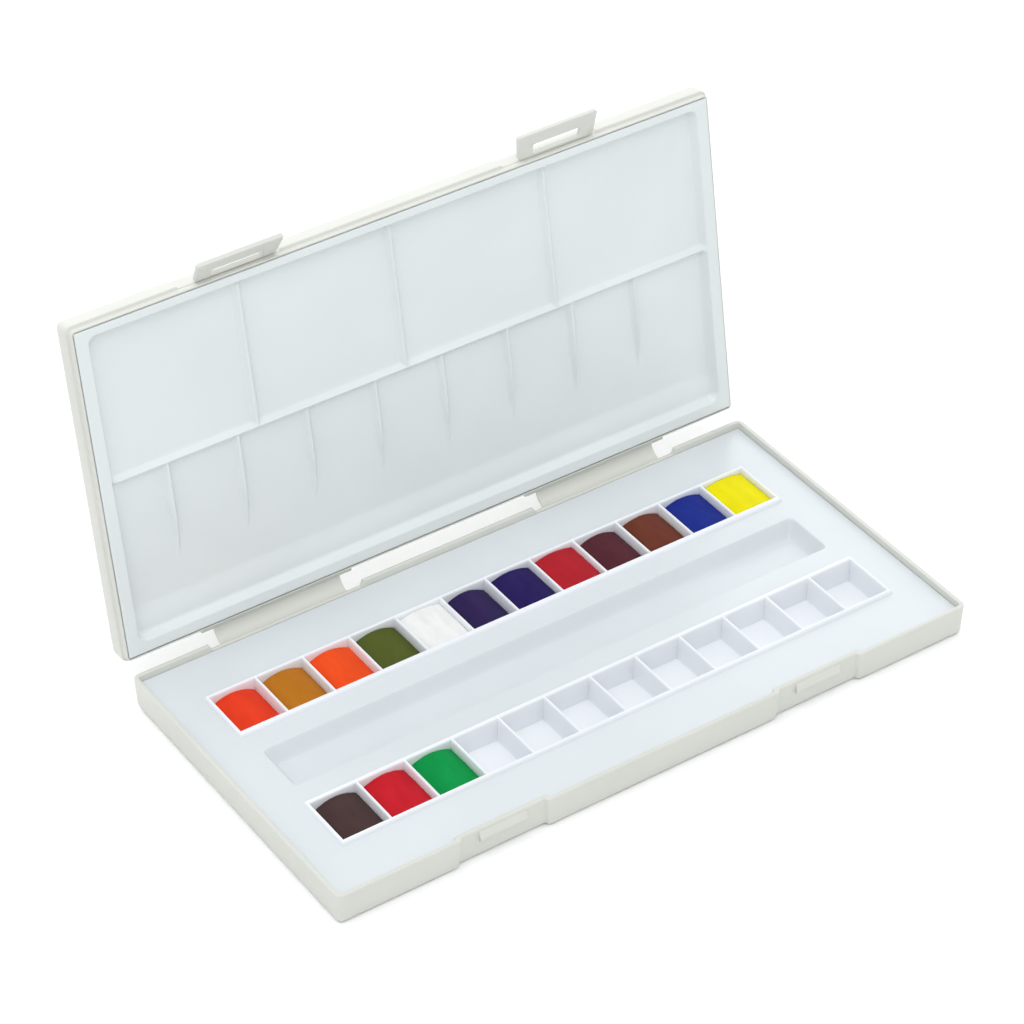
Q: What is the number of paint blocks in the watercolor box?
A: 15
